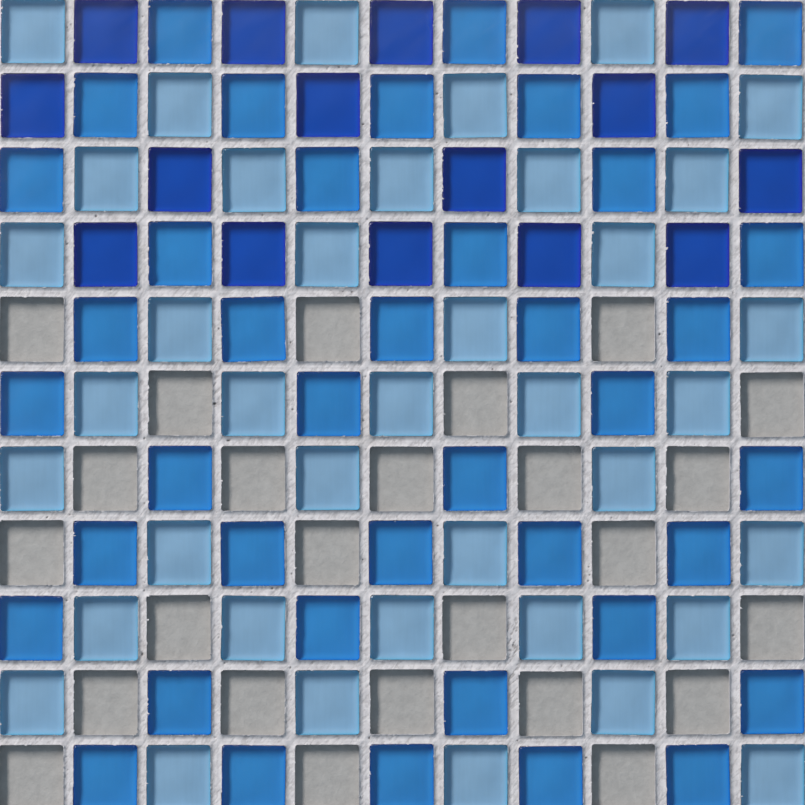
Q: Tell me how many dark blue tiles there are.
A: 16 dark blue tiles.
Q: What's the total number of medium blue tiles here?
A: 41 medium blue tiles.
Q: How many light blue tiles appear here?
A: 39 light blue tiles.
